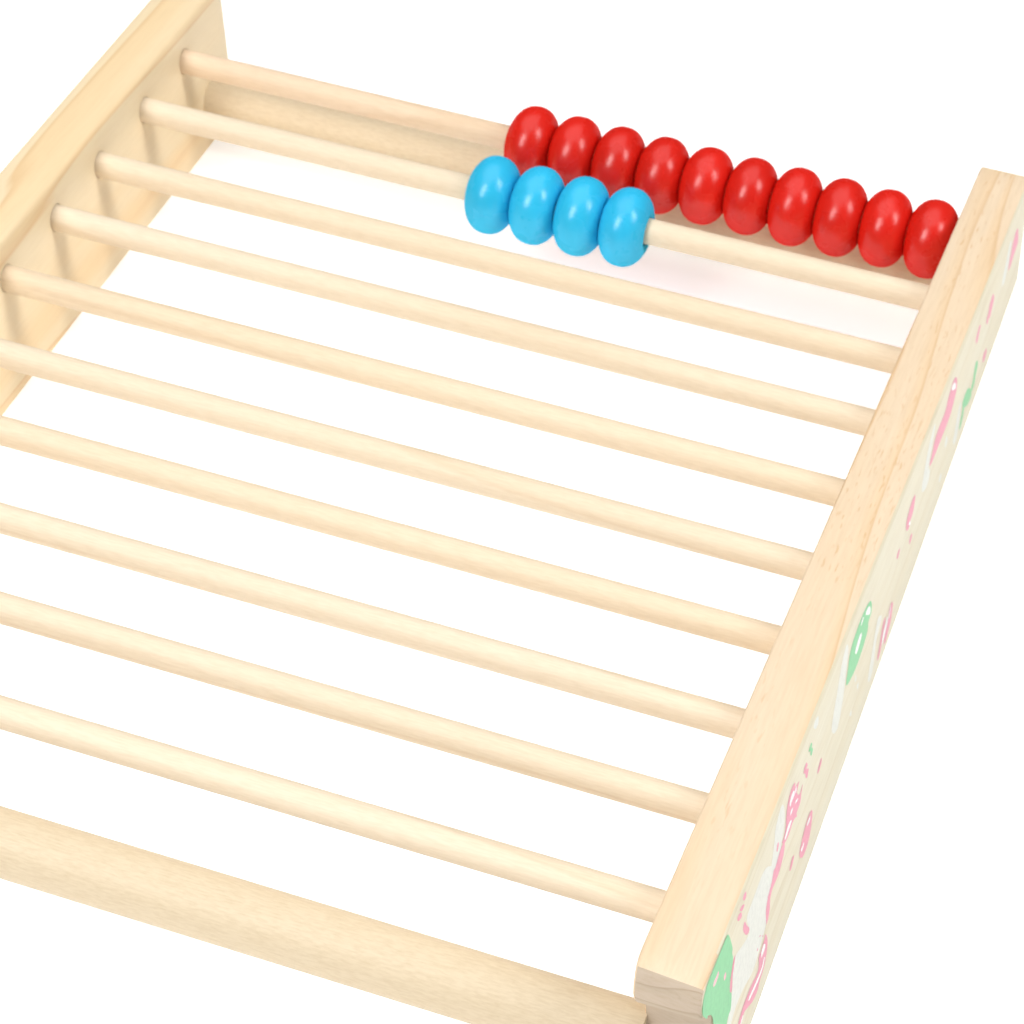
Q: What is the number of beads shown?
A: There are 14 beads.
